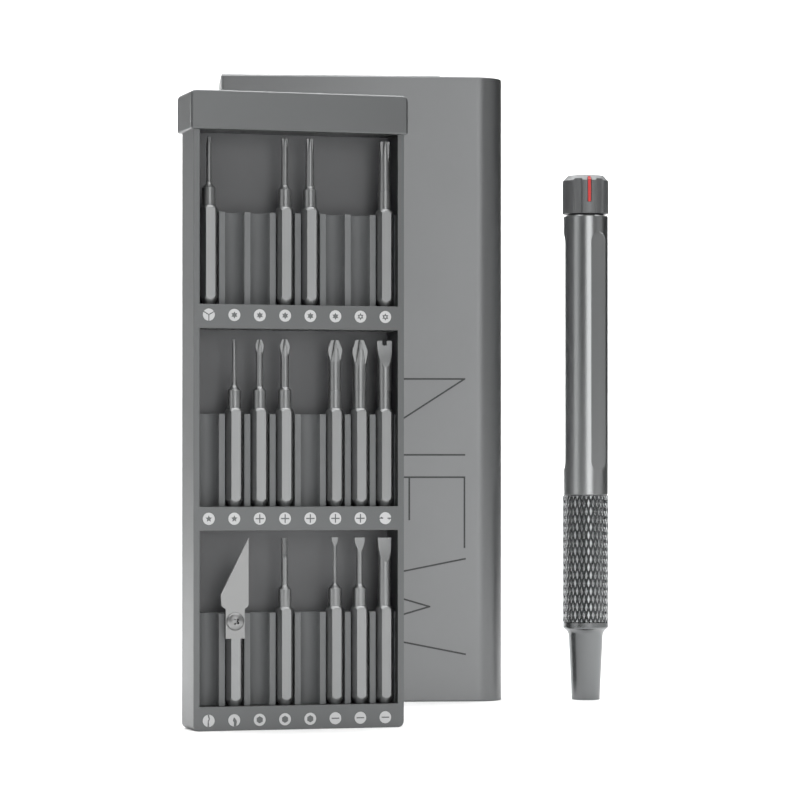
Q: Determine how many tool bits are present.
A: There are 15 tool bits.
